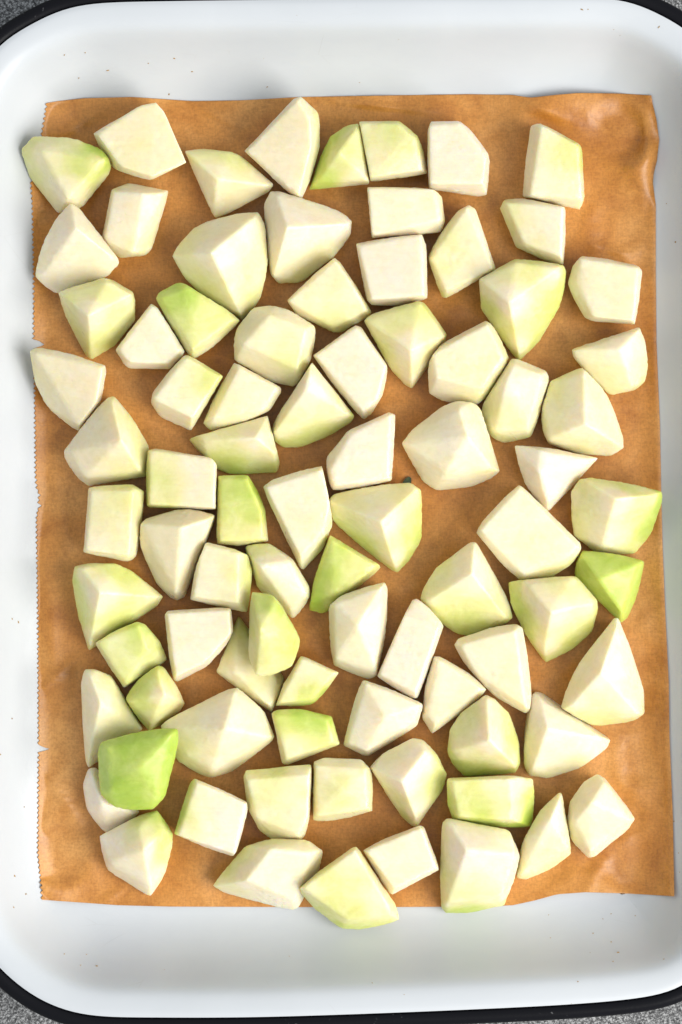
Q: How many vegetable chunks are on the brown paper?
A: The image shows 84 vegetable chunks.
